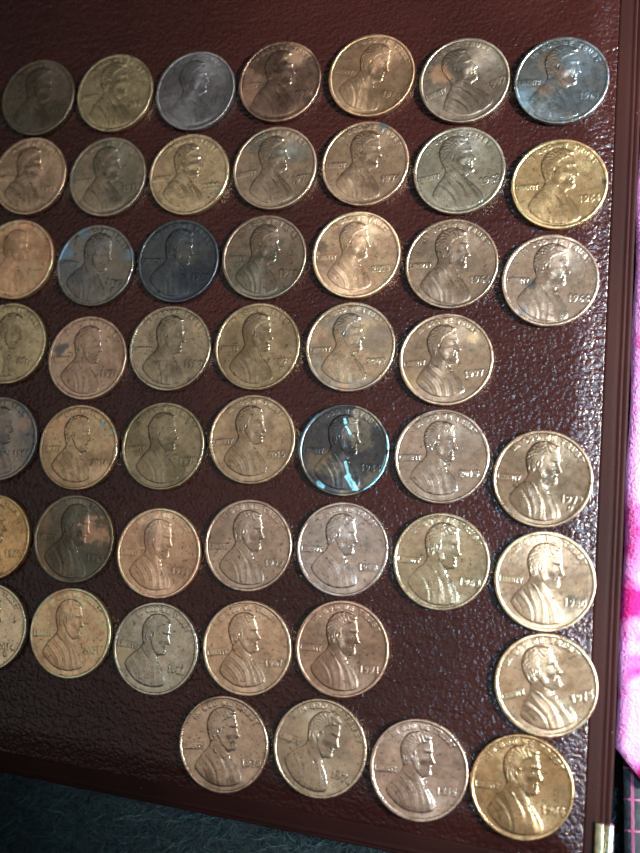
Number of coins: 51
